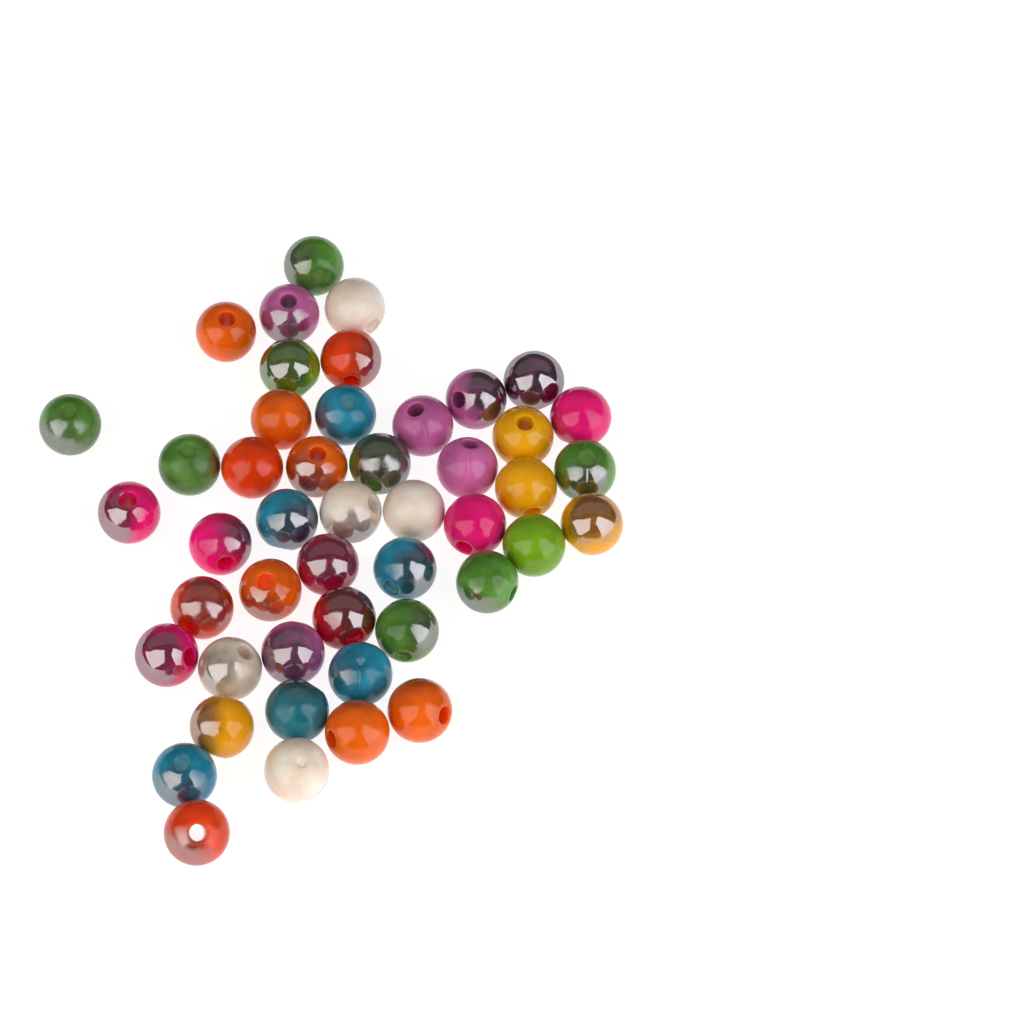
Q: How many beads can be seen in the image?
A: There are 47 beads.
